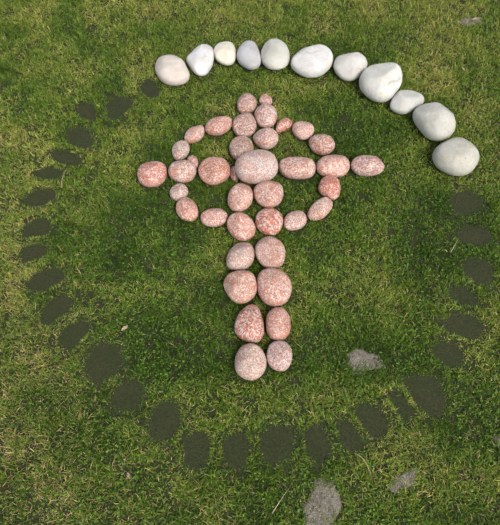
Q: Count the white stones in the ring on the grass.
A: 11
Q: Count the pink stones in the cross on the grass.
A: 39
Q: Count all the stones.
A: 50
